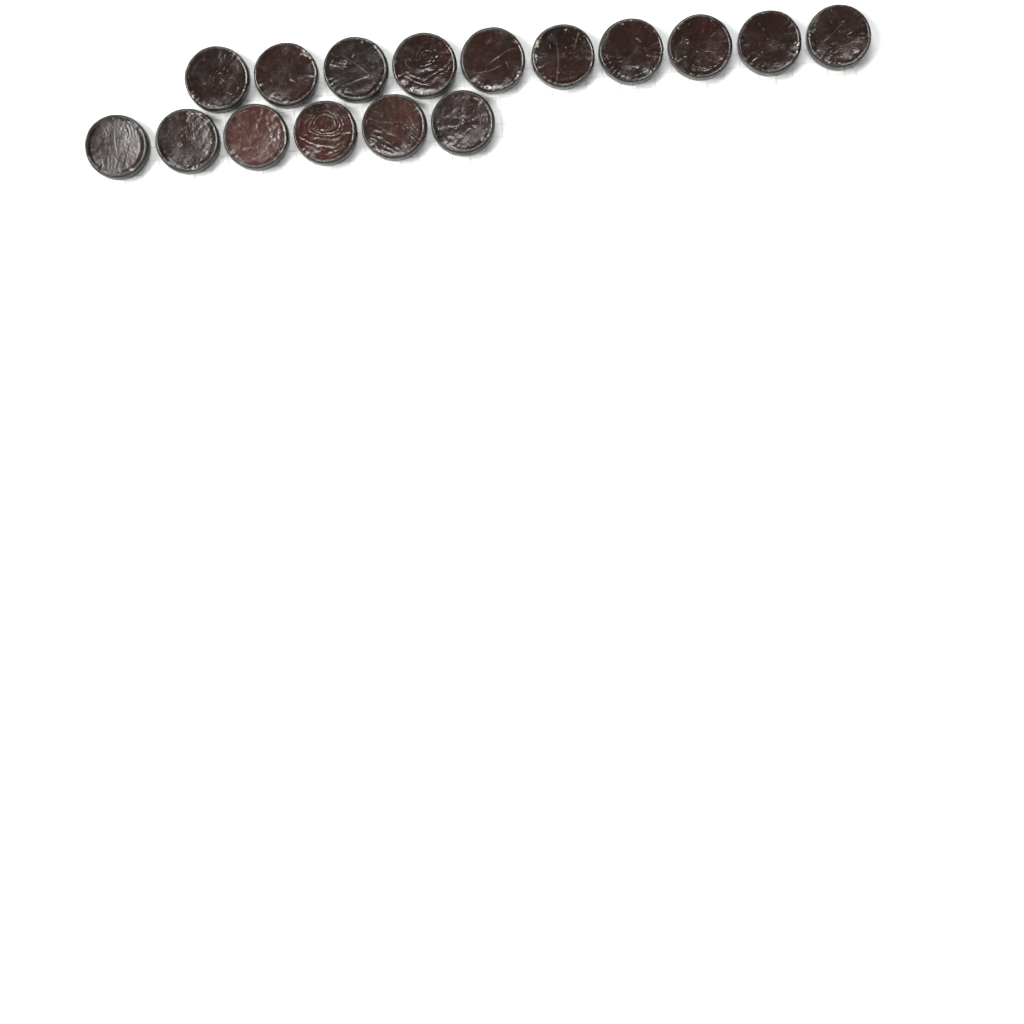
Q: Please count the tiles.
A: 16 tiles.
